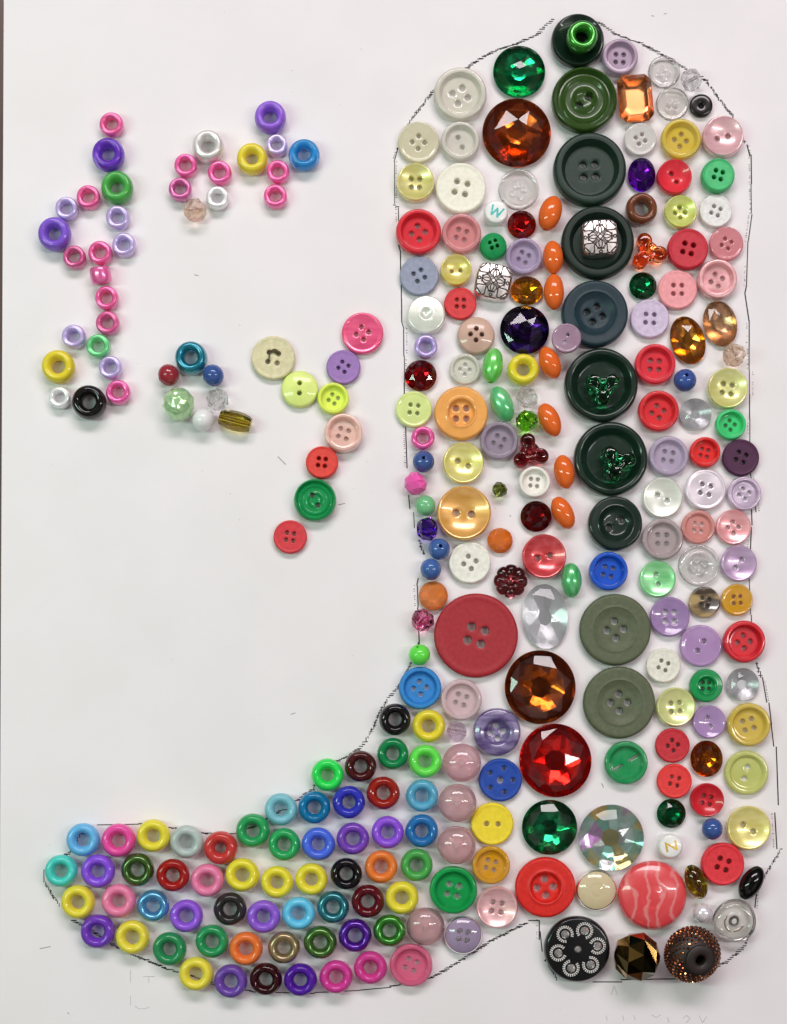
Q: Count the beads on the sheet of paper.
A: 148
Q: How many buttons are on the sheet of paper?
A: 108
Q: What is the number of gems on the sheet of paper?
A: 23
